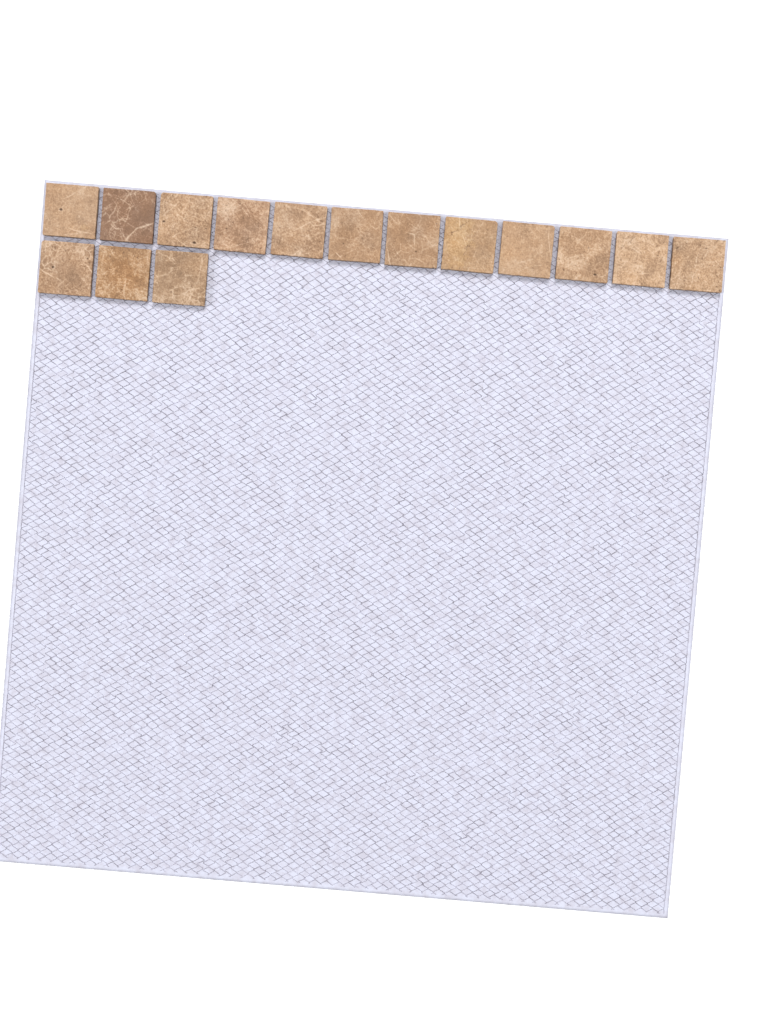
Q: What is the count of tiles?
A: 15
